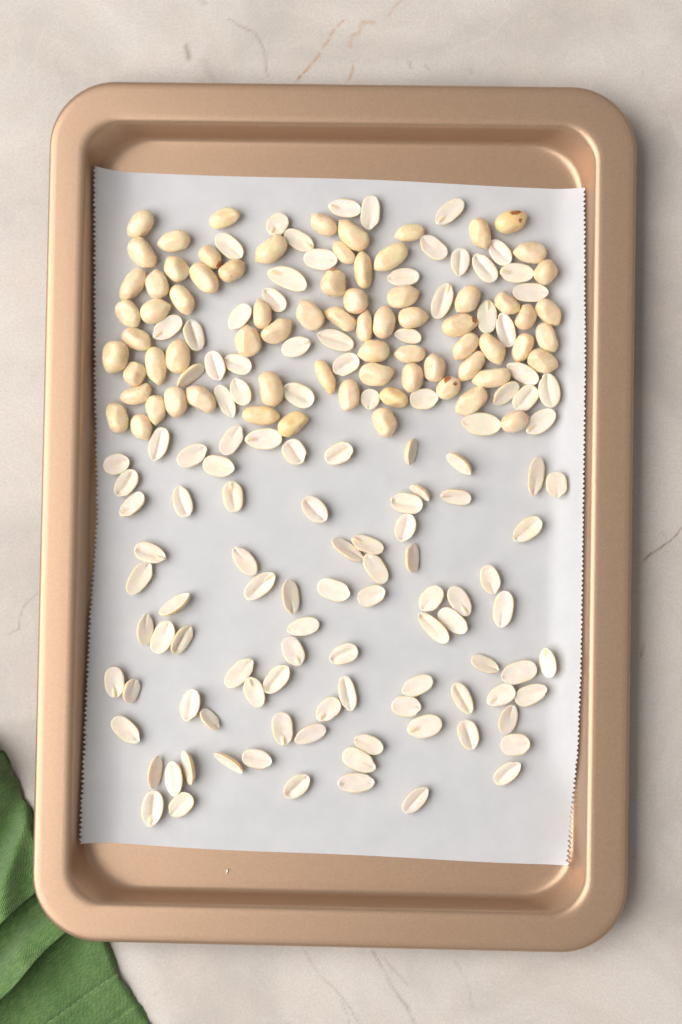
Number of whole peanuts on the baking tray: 73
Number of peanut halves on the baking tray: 123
